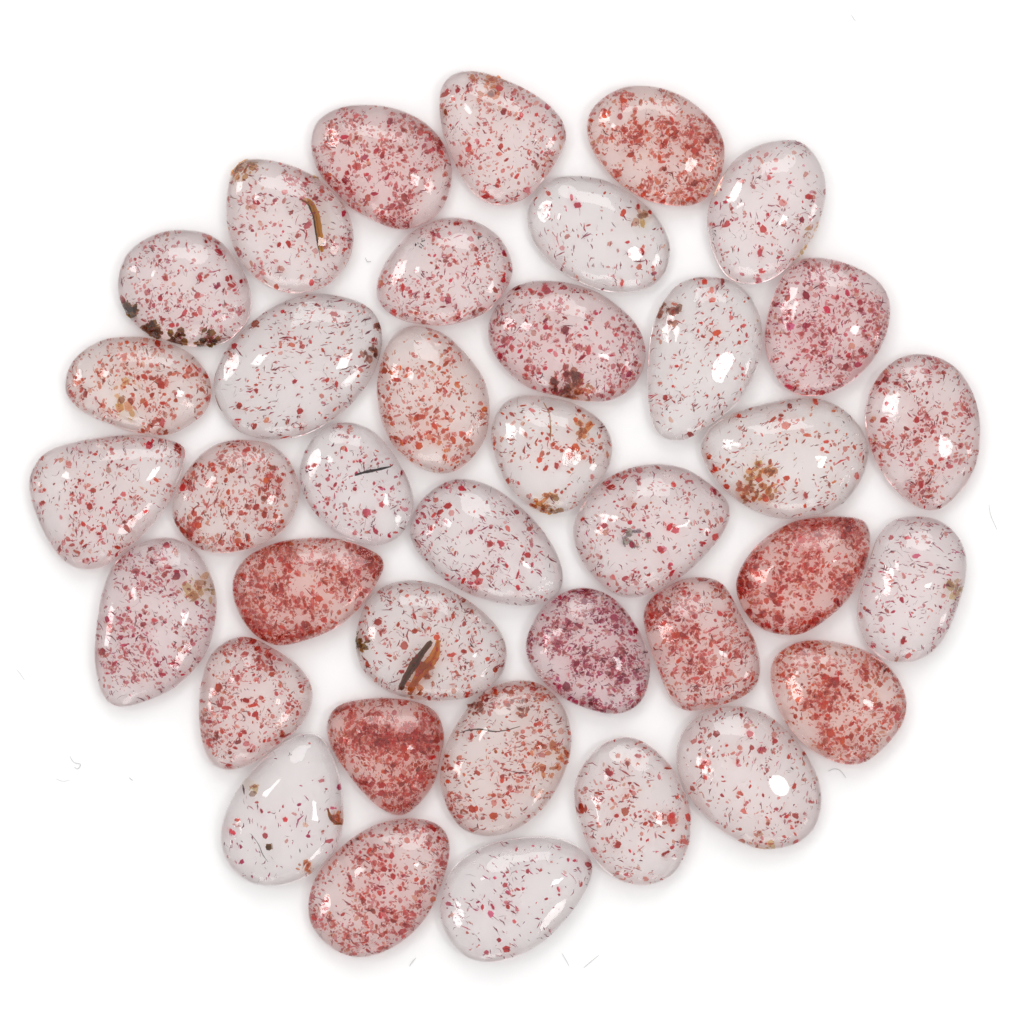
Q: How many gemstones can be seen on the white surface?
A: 38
